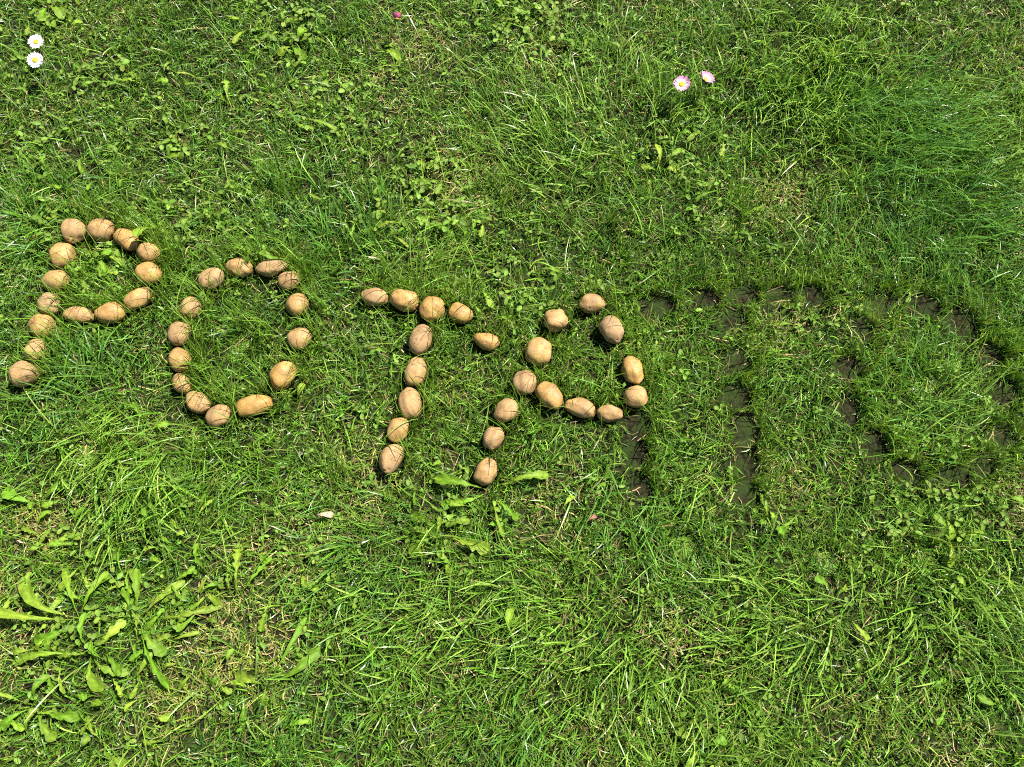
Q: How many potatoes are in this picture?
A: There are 51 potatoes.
